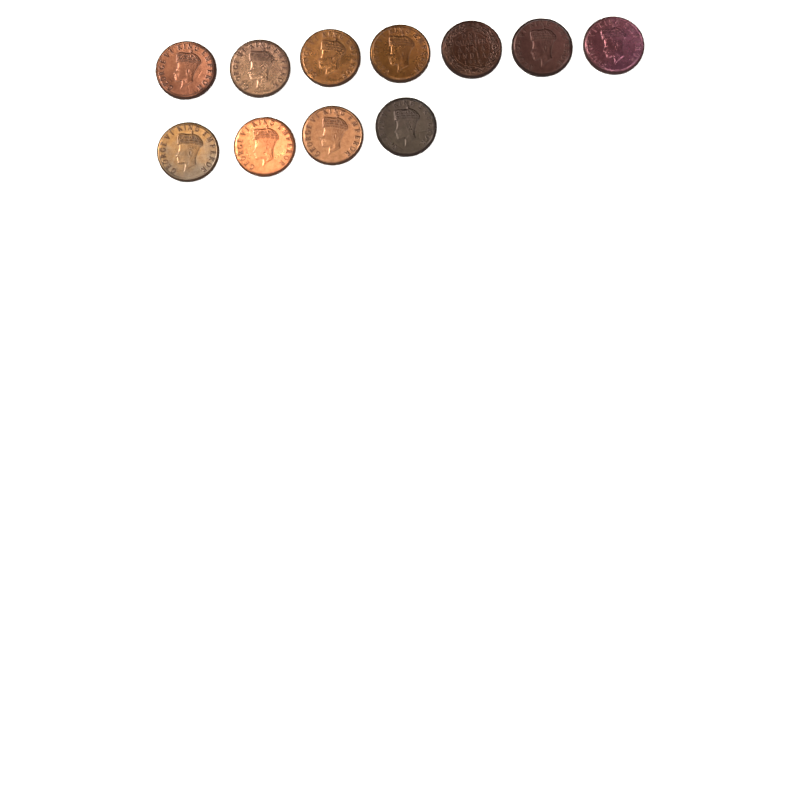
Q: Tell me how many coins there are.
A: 11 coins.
